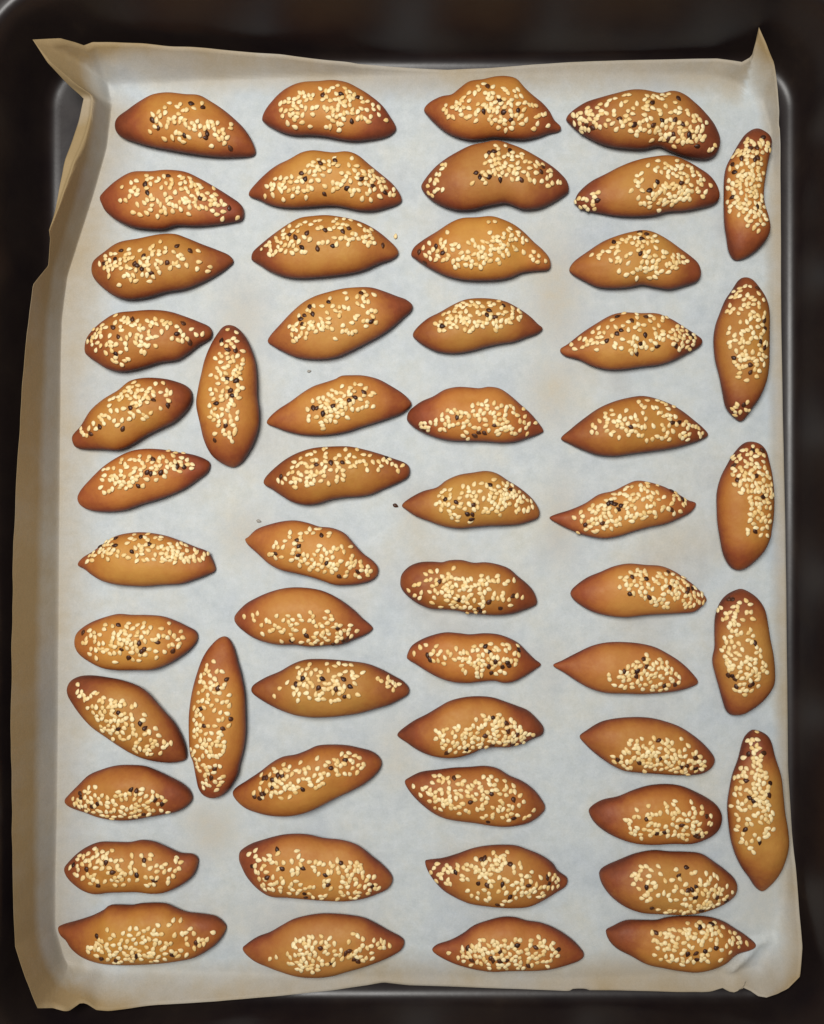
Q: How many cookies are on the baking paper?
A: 55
